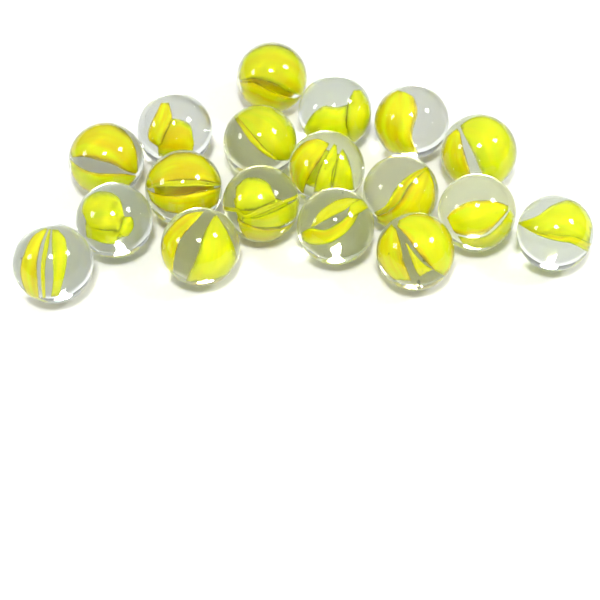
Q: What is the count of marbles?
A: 18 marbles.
